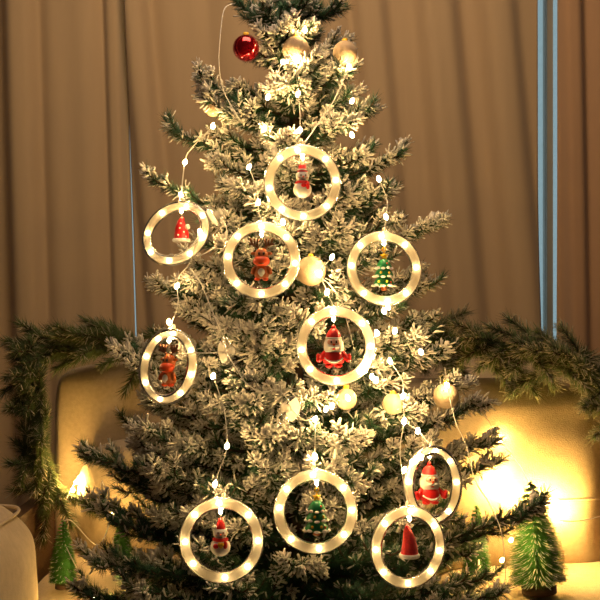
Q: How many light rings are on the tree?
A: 10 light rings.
